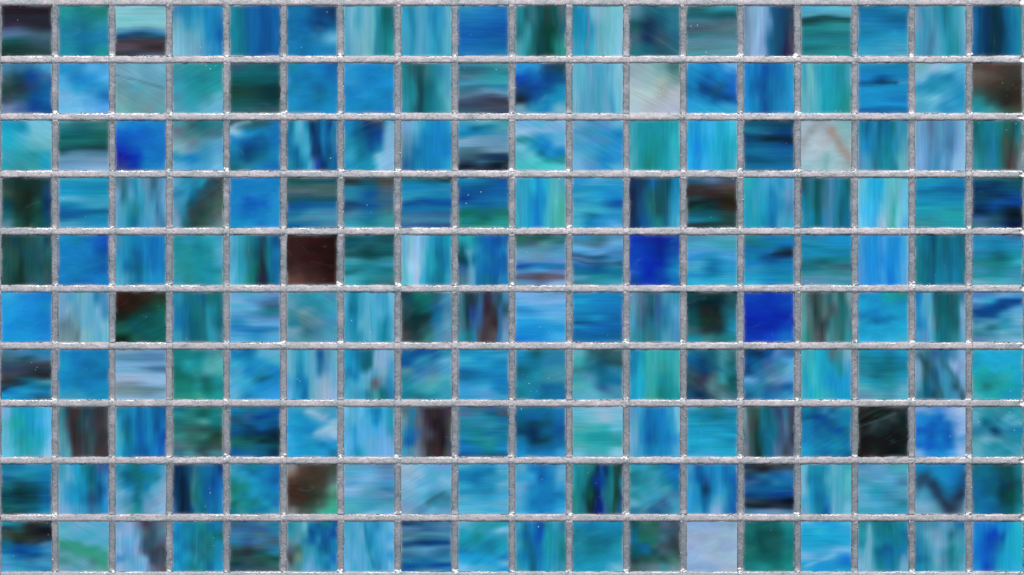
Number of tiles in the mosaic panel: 180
